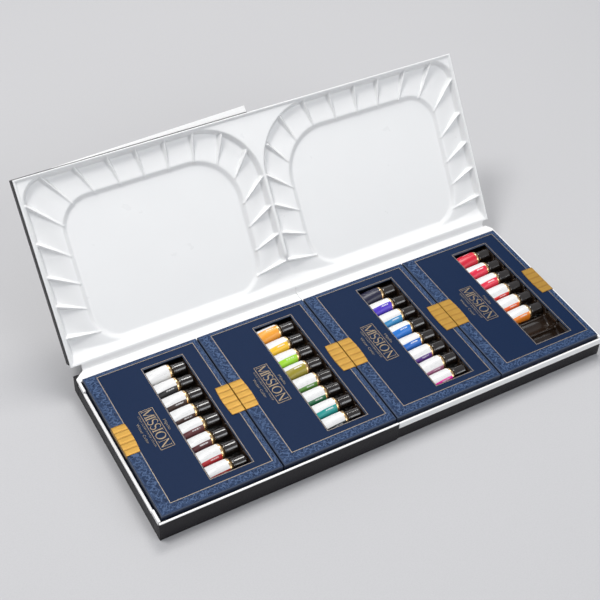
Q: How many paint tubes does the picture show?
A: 30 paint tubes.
